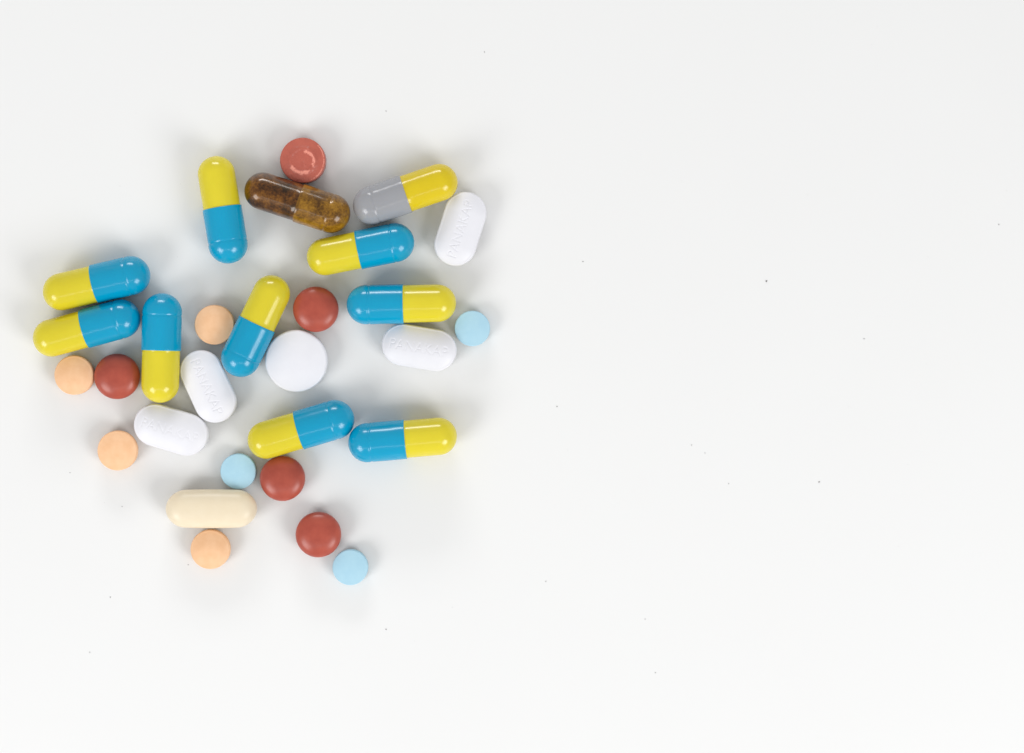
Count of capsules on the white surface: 11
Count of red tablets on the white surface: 5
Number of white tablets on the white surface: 5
